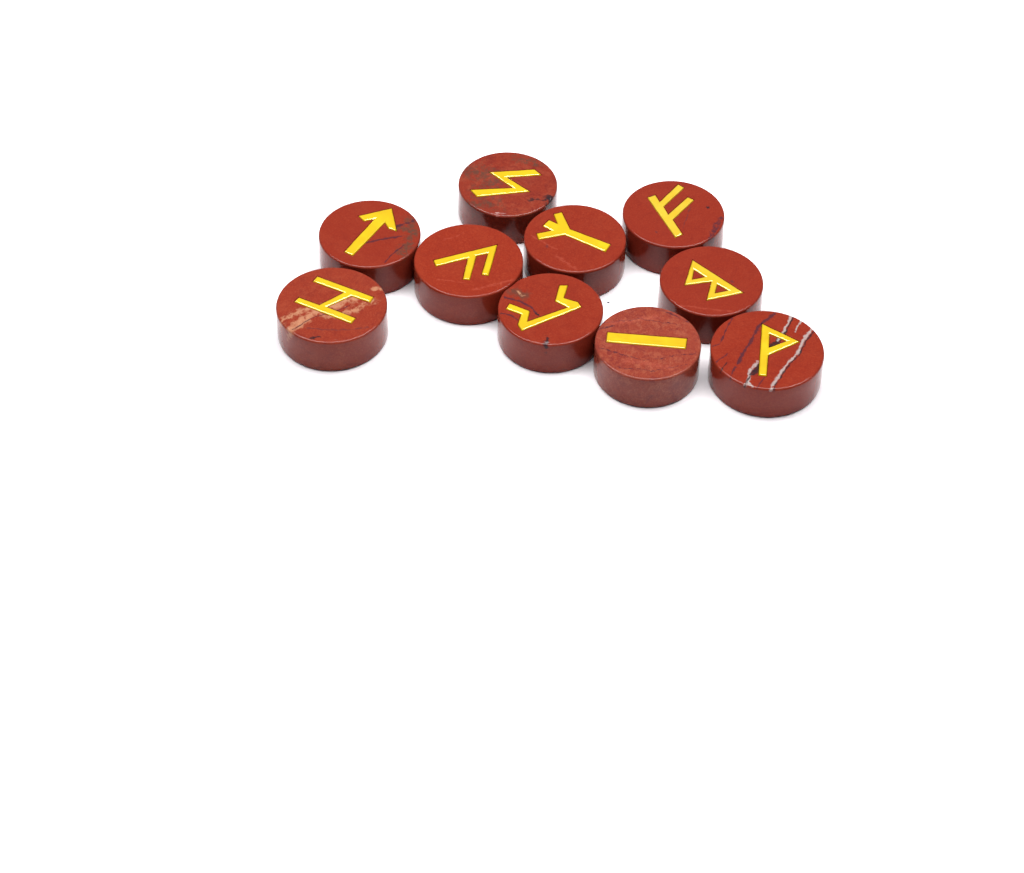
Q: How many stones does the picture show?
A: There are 10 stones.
